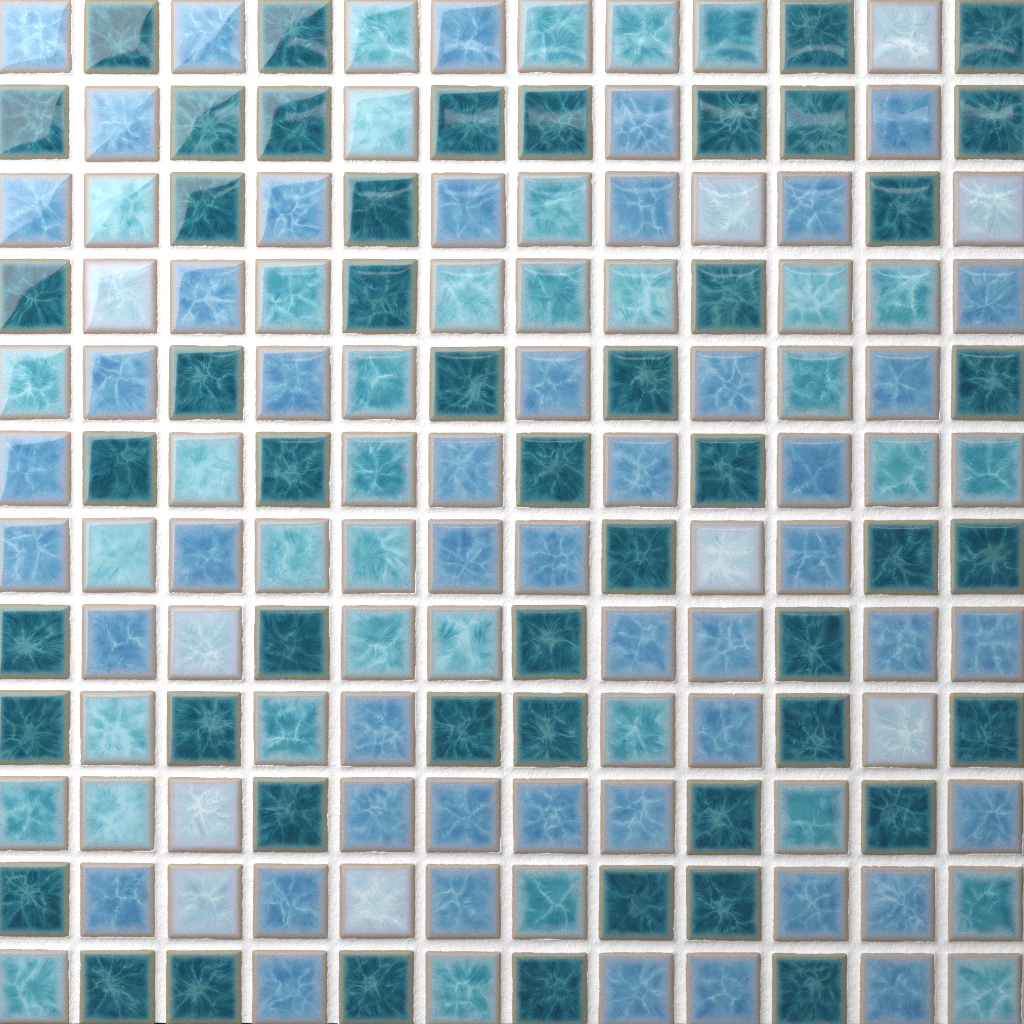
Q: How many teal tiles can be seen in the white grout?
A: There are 50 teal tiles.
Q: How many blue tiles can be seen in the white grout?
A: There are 48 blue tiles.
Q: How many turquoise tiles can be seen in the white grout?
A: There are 36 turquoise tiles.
